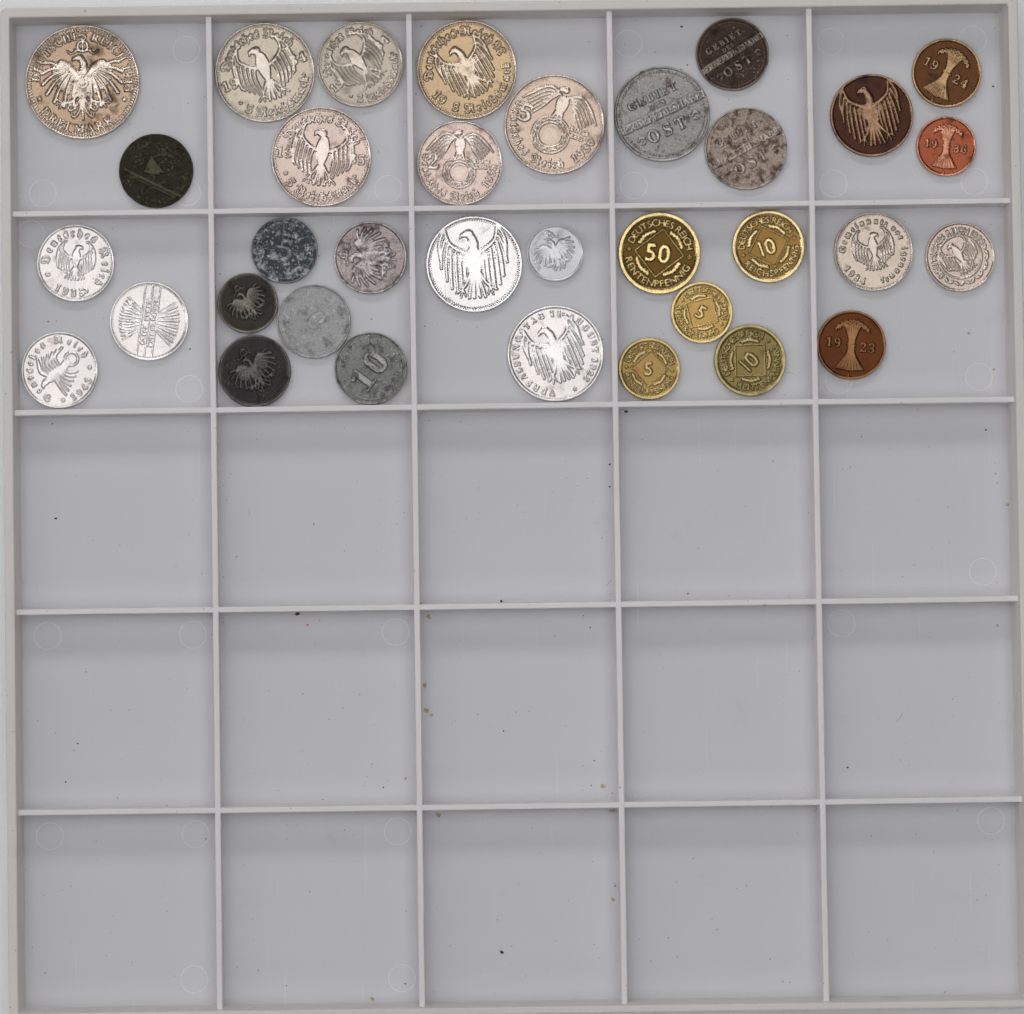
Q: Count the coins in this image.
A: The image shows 34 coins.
